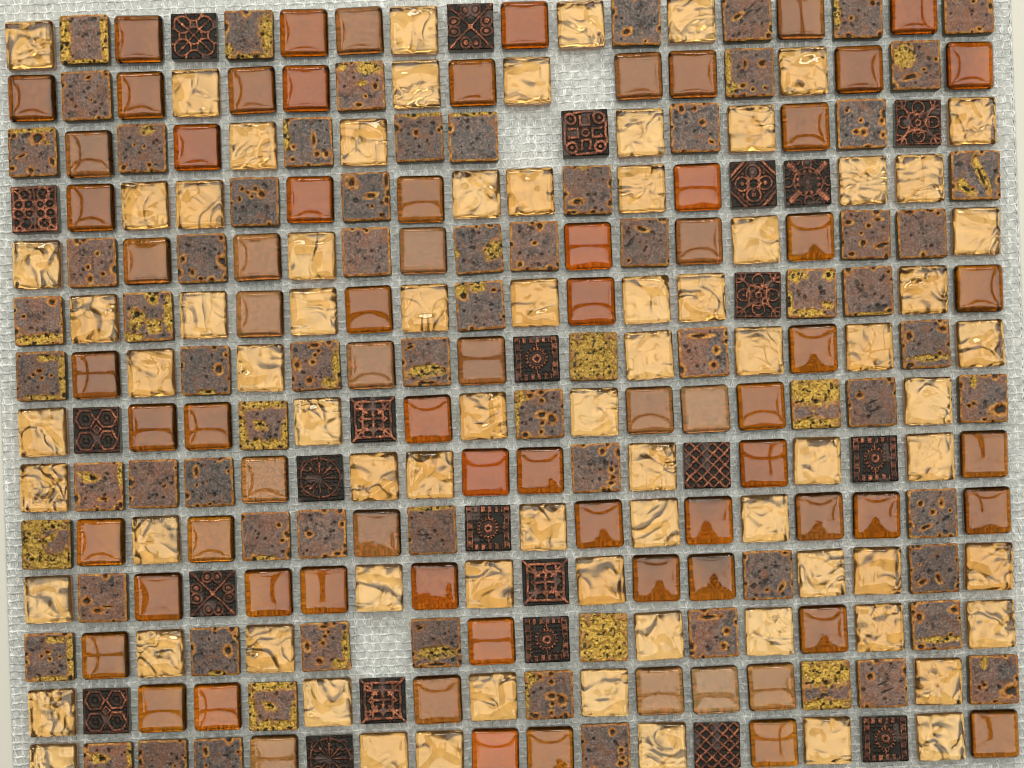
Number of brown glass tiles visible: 75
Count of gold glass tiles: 77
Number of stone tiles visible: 74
